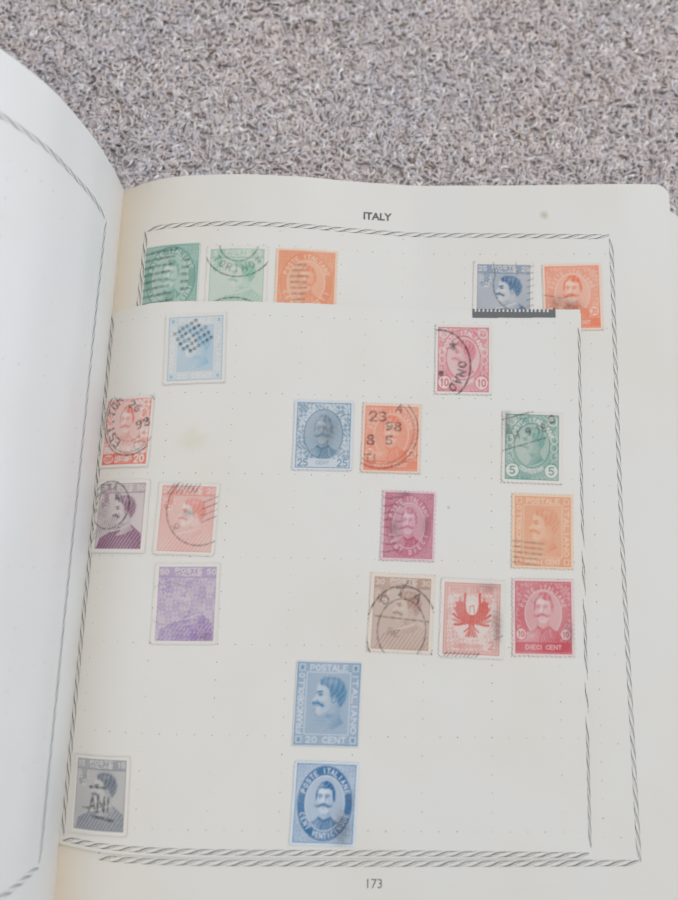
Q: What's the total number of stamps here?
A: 22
